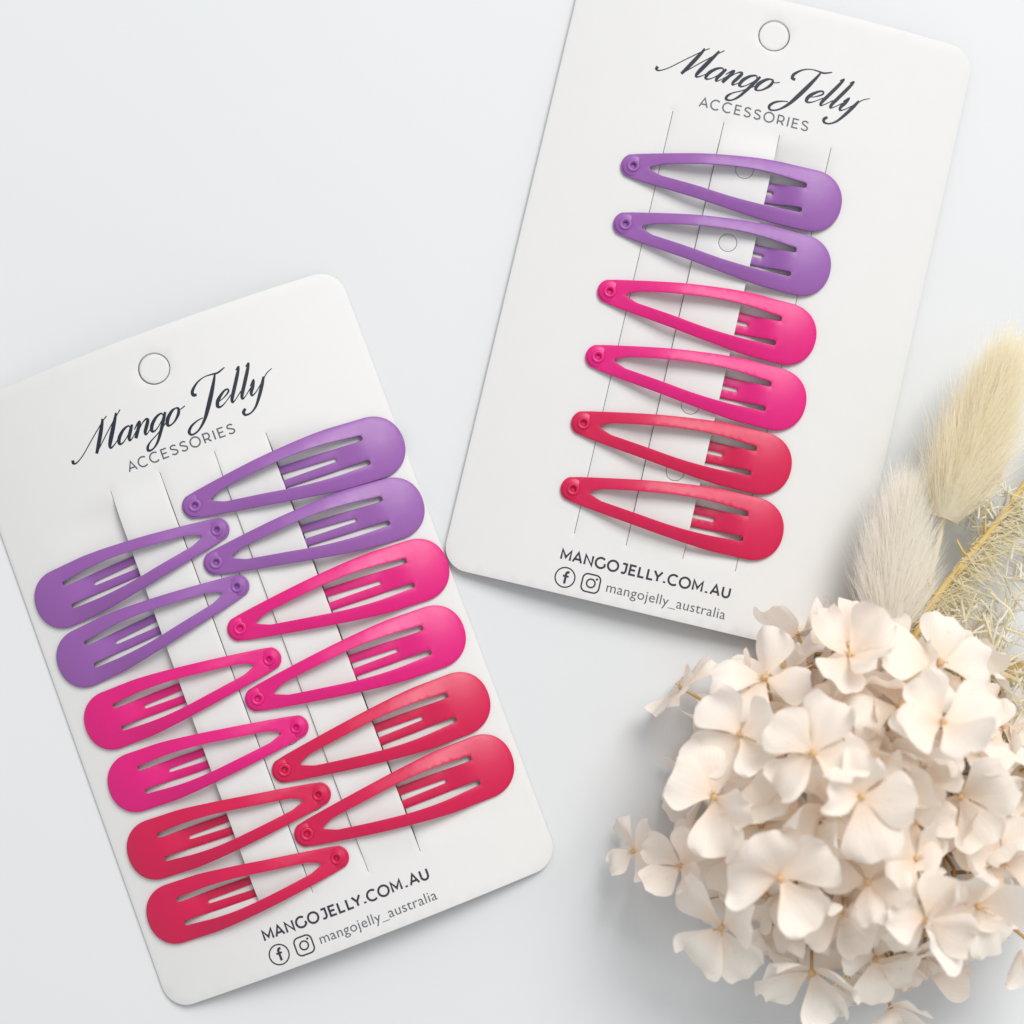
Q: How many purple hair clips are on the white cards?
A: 6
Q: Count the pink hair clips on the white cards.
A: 6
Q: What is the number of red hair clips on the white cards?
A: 6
